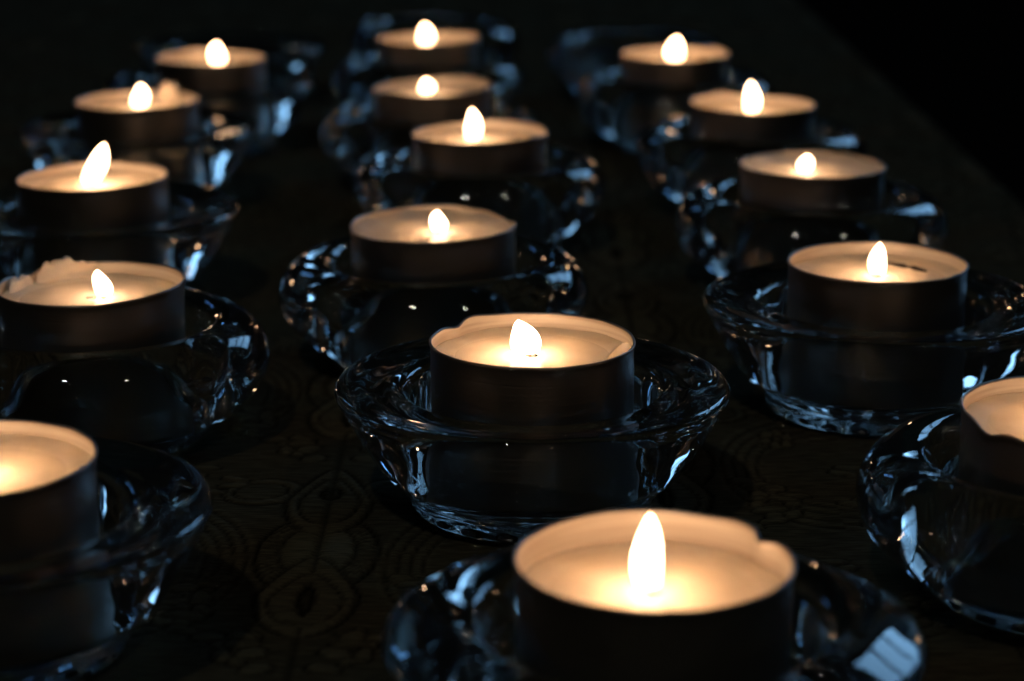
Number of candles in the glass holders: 16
